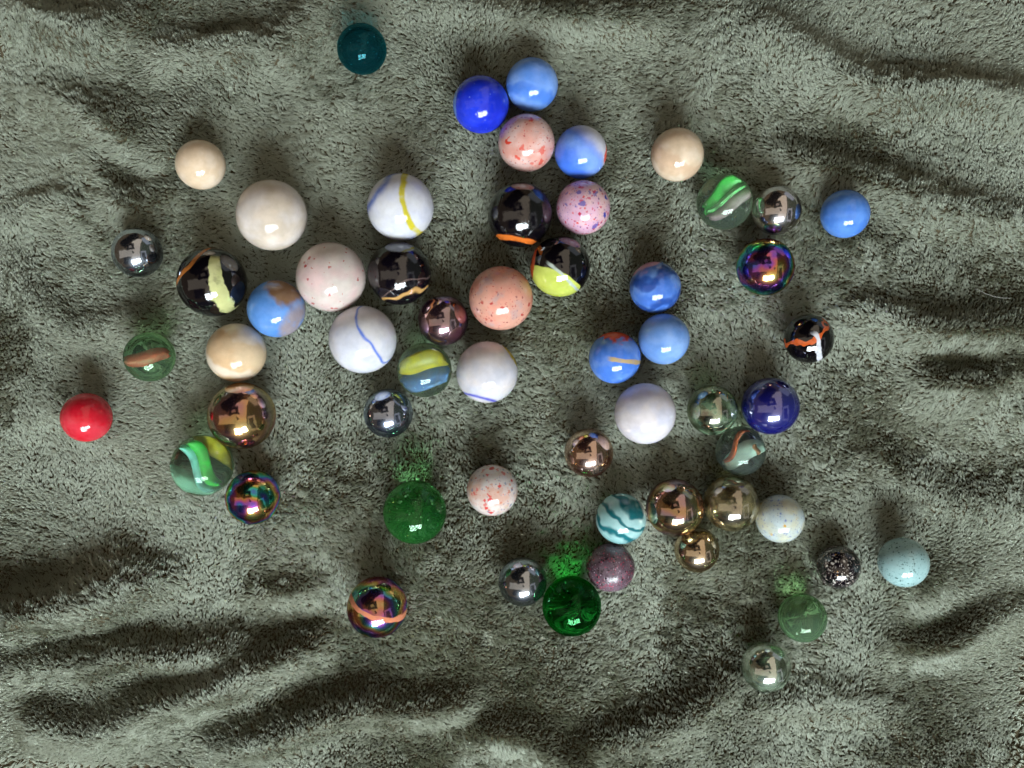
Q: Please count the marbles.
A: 57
